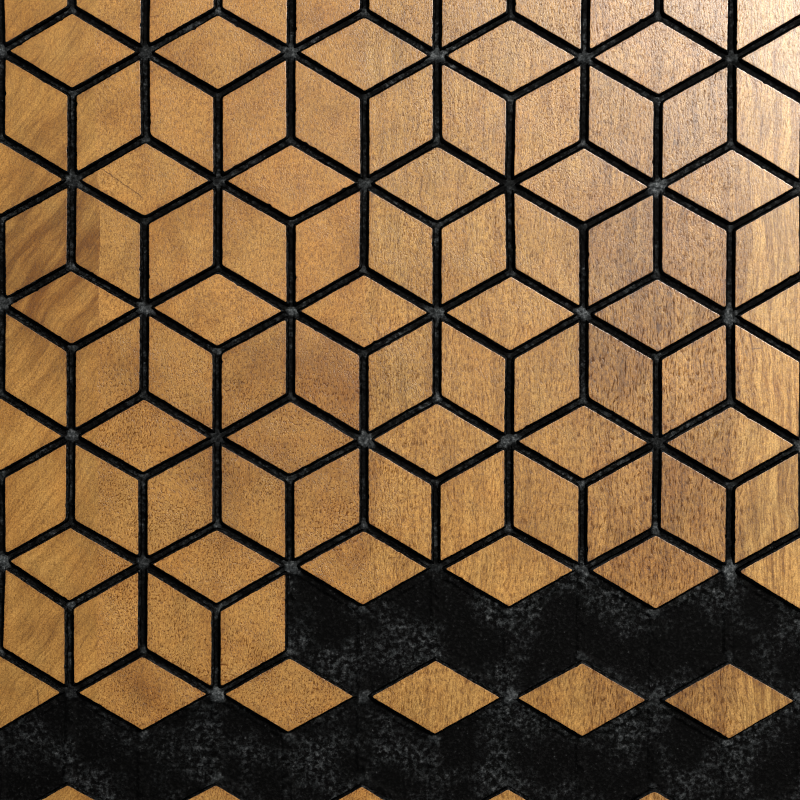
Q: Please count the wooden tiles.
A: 100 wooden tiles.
